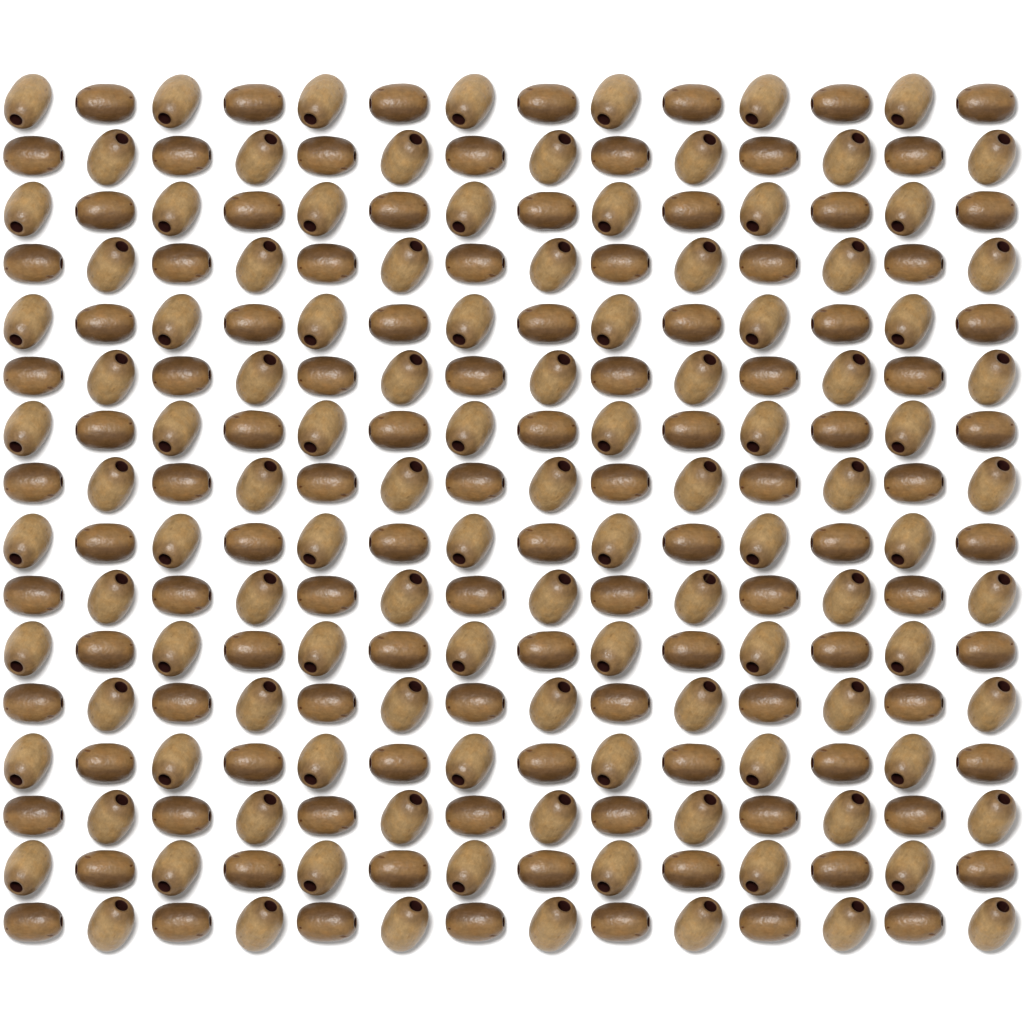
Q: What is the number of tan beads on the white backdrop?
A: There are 112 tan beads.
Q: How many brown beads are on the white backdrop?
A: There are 112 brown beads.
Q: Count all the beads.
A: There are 224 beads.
